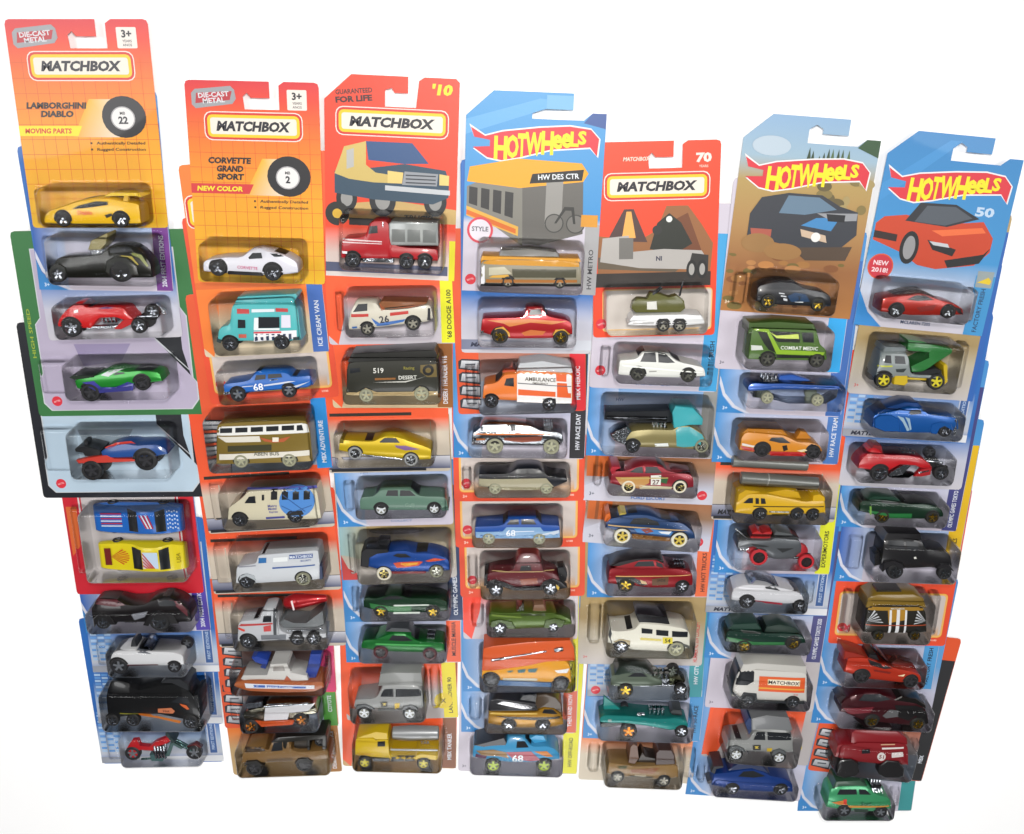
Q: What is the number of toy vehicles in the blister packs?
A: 74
